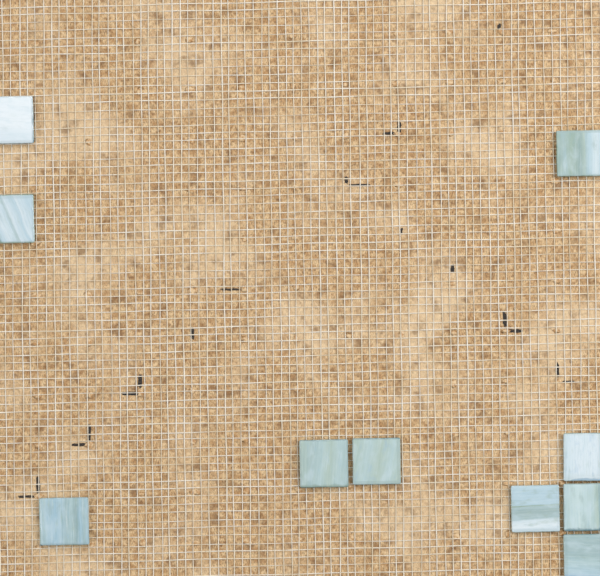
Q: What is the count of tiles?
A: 10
